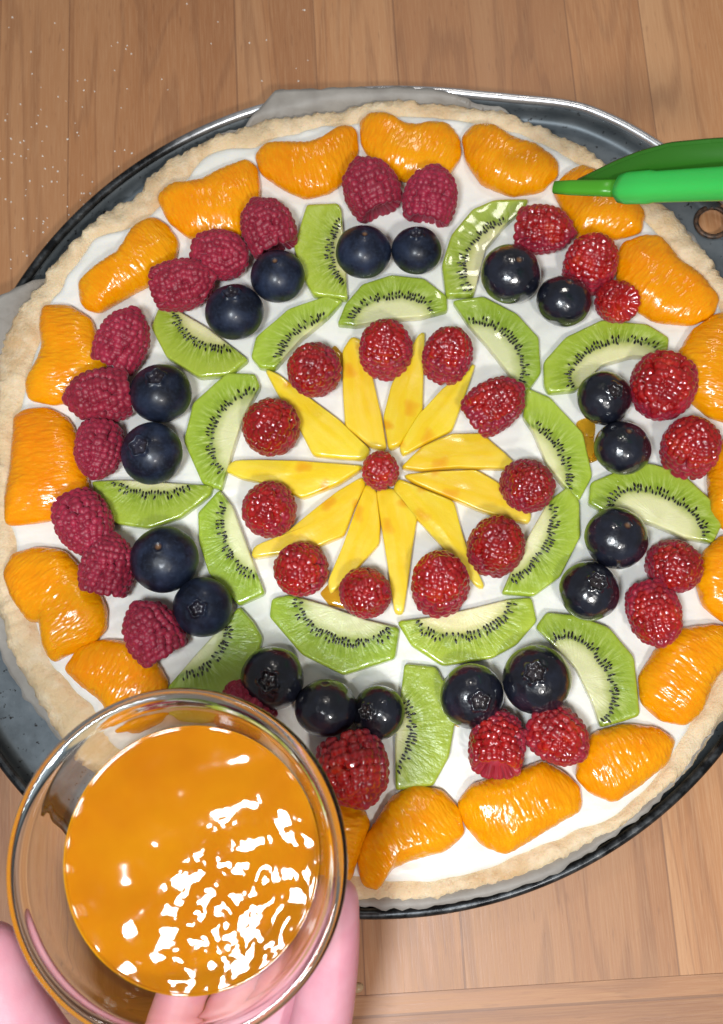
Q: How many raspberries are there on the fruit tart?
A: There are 34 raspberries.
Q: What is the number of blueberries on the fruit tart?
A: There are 19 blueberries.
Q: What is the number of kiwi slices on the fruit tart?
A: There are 18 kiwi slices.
